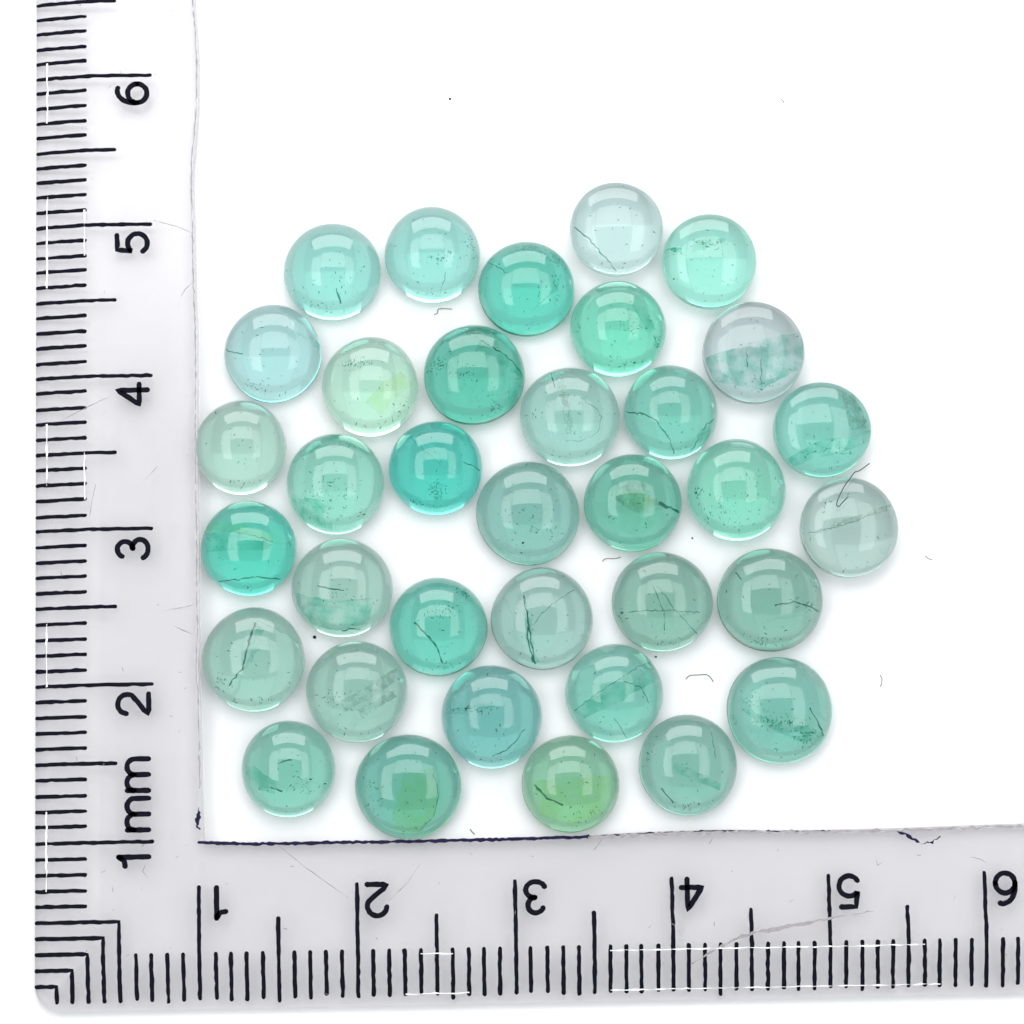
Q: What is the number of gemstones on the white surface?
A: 35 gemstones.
